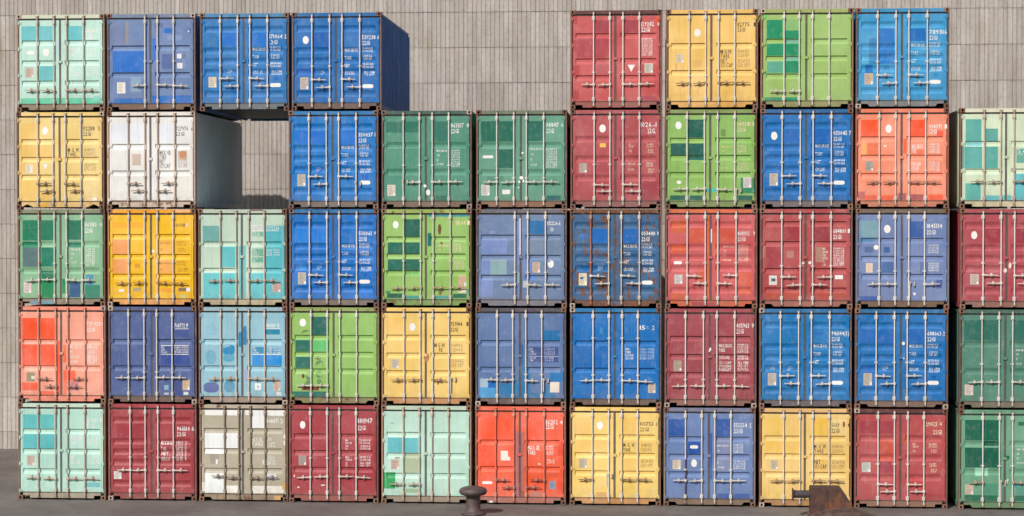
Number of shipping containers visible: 51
